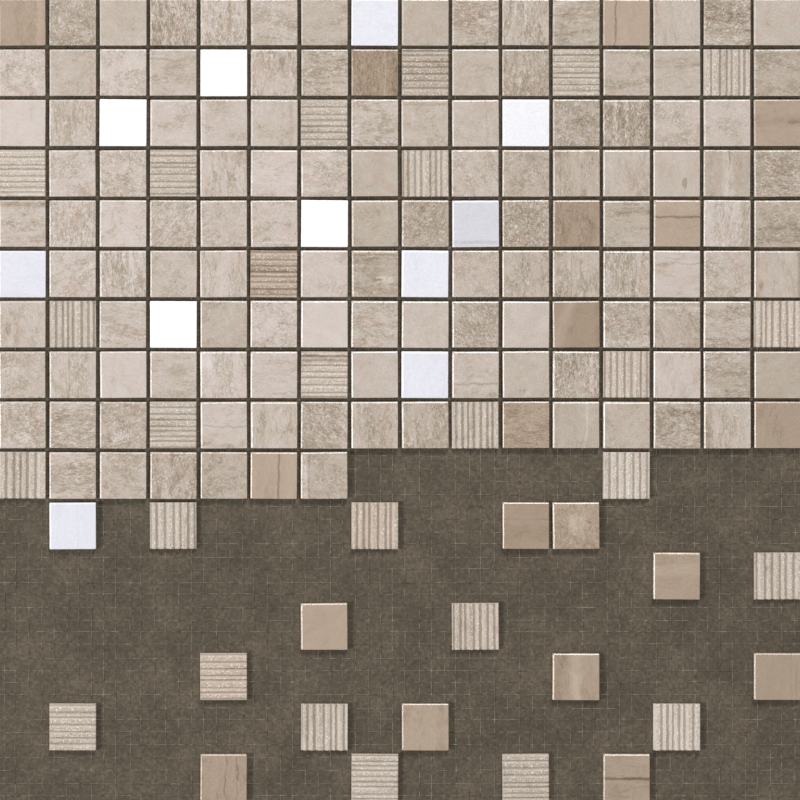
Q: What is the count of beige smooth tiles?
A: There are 116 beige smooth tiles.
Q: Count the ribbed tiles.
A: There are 26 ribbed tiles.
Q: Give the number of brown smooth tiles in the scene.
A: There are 19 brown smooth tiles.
